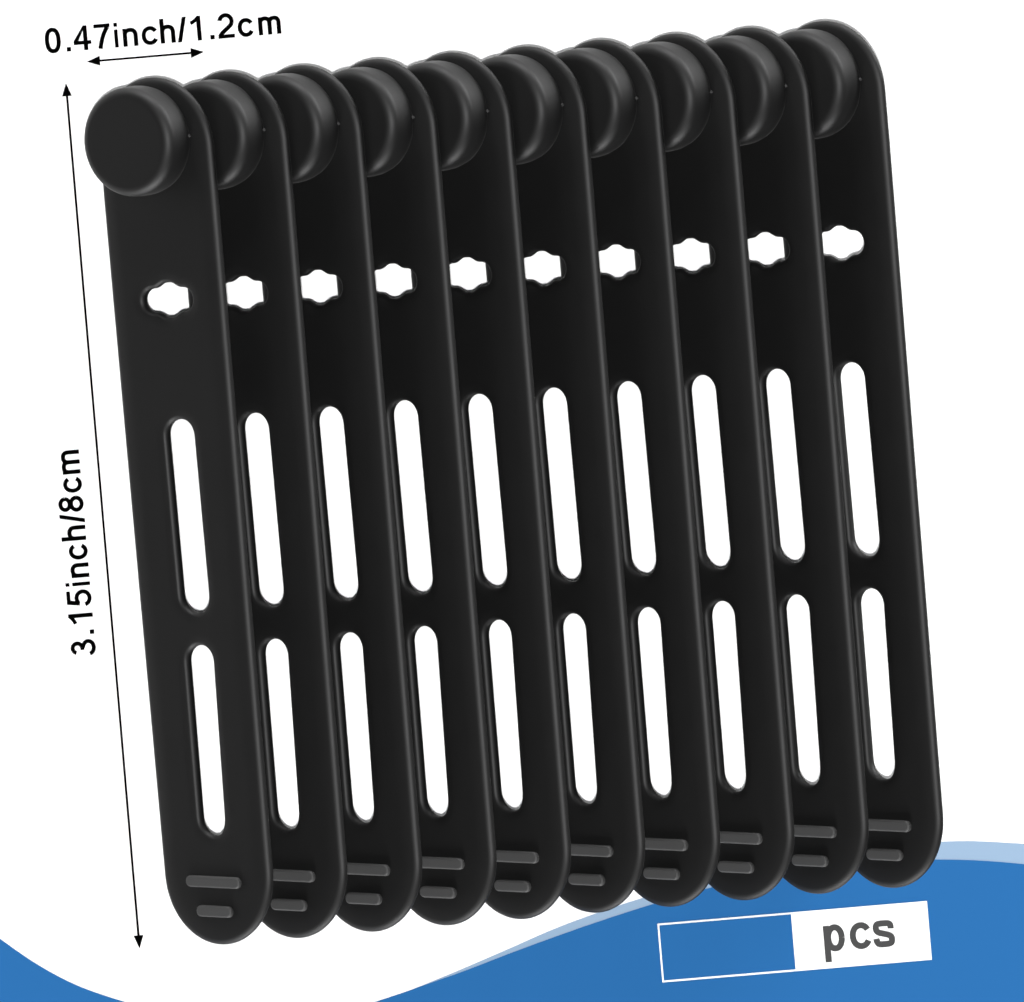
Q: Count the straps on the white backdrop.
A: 10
